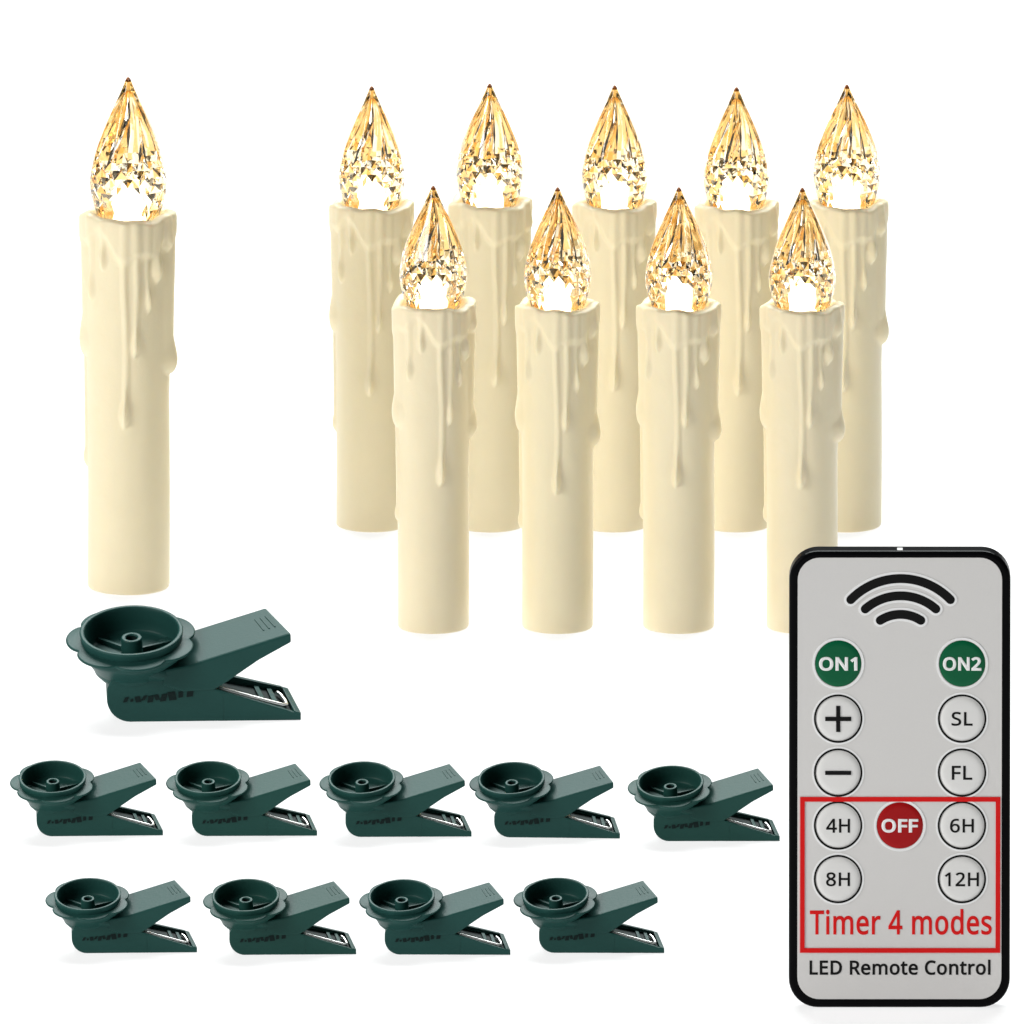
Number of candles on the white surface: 10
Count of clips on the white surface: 10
